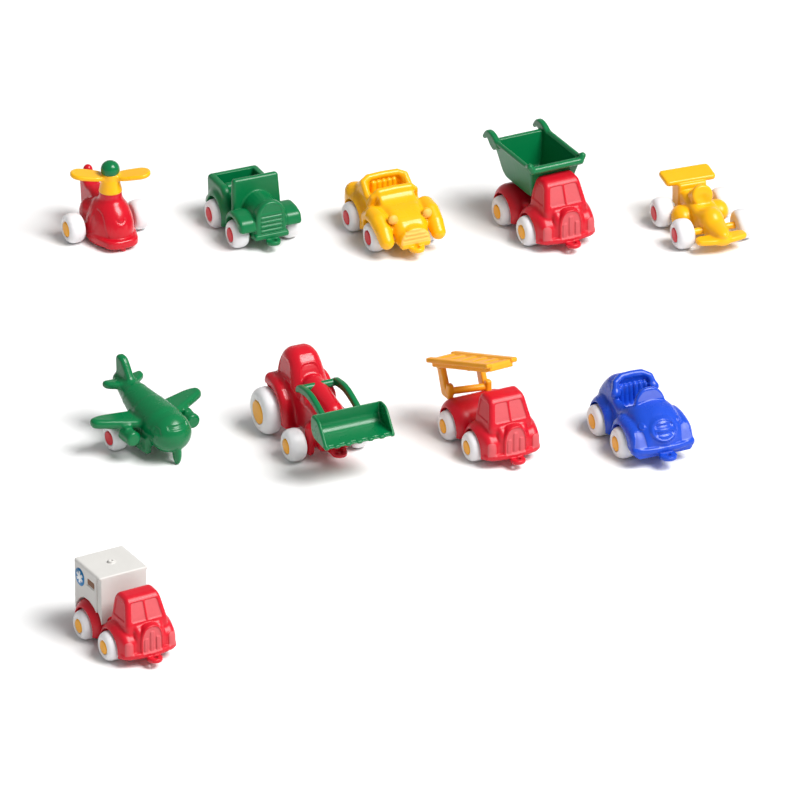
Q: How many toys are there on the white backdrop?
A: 10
